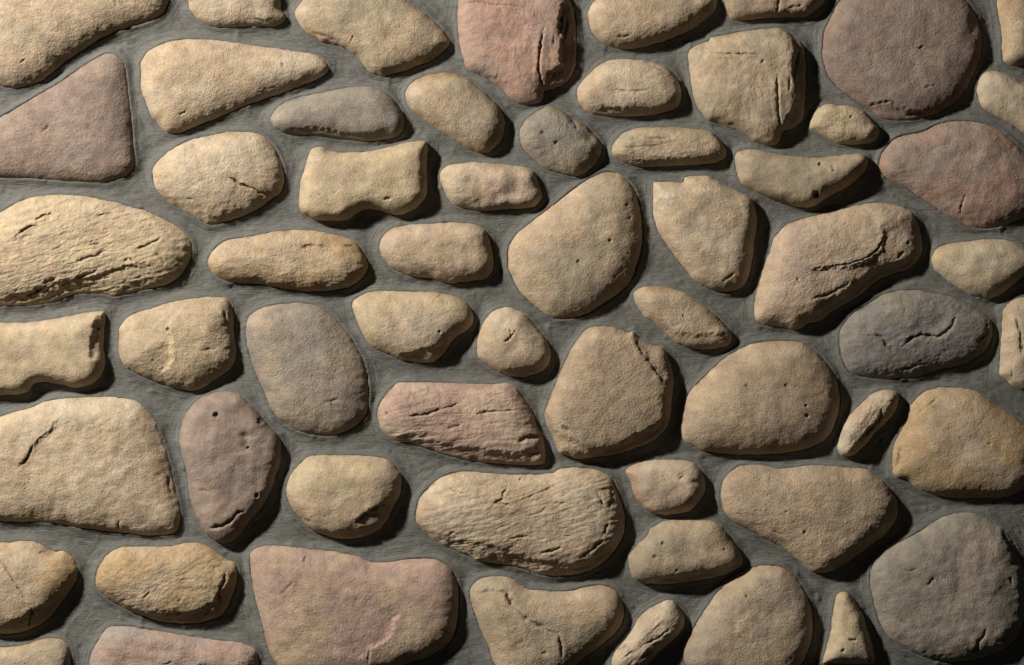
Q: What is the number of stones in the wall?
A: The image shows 60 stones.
